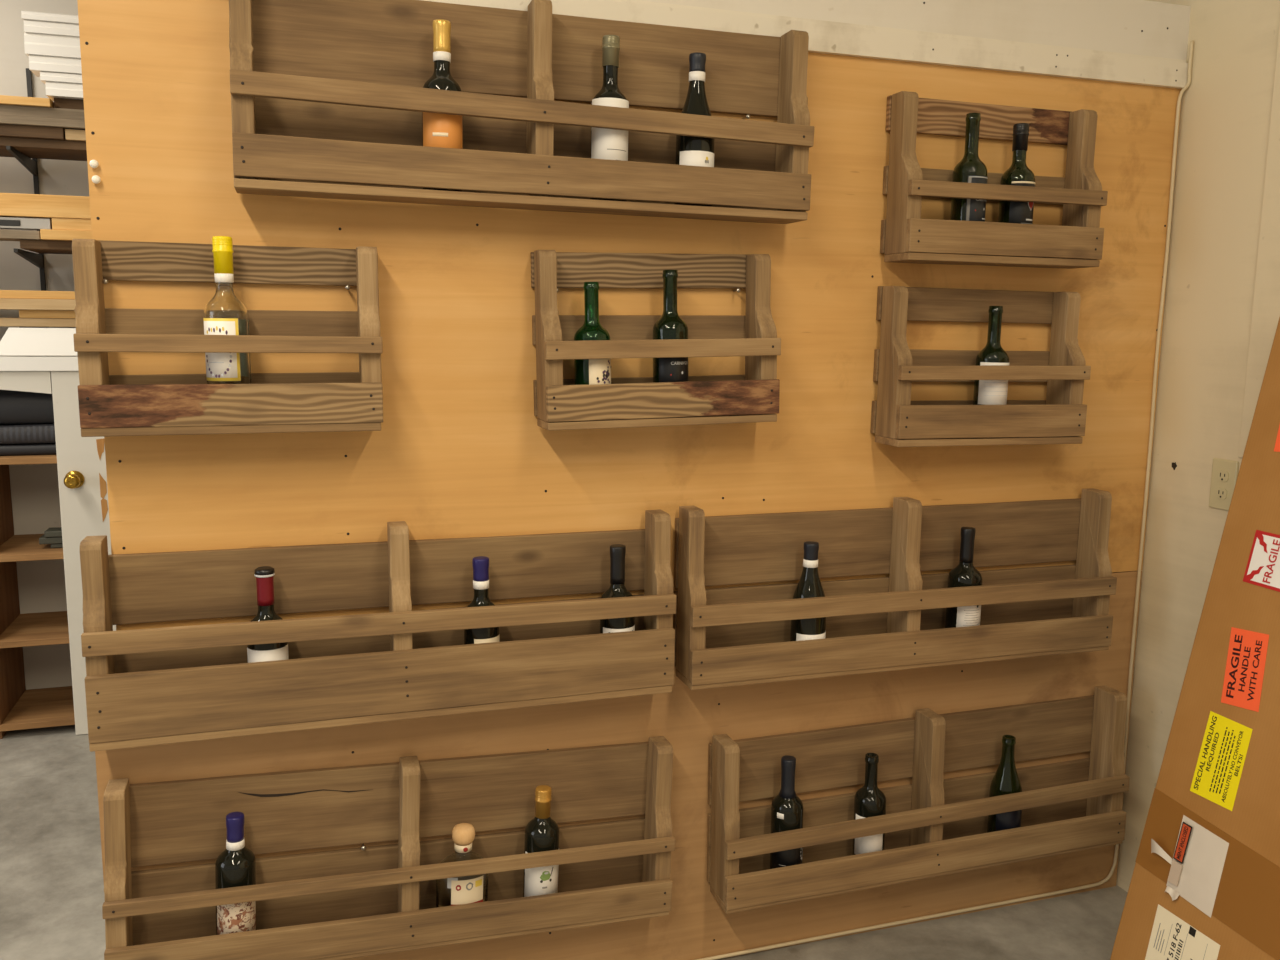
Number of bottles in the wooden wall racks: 20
